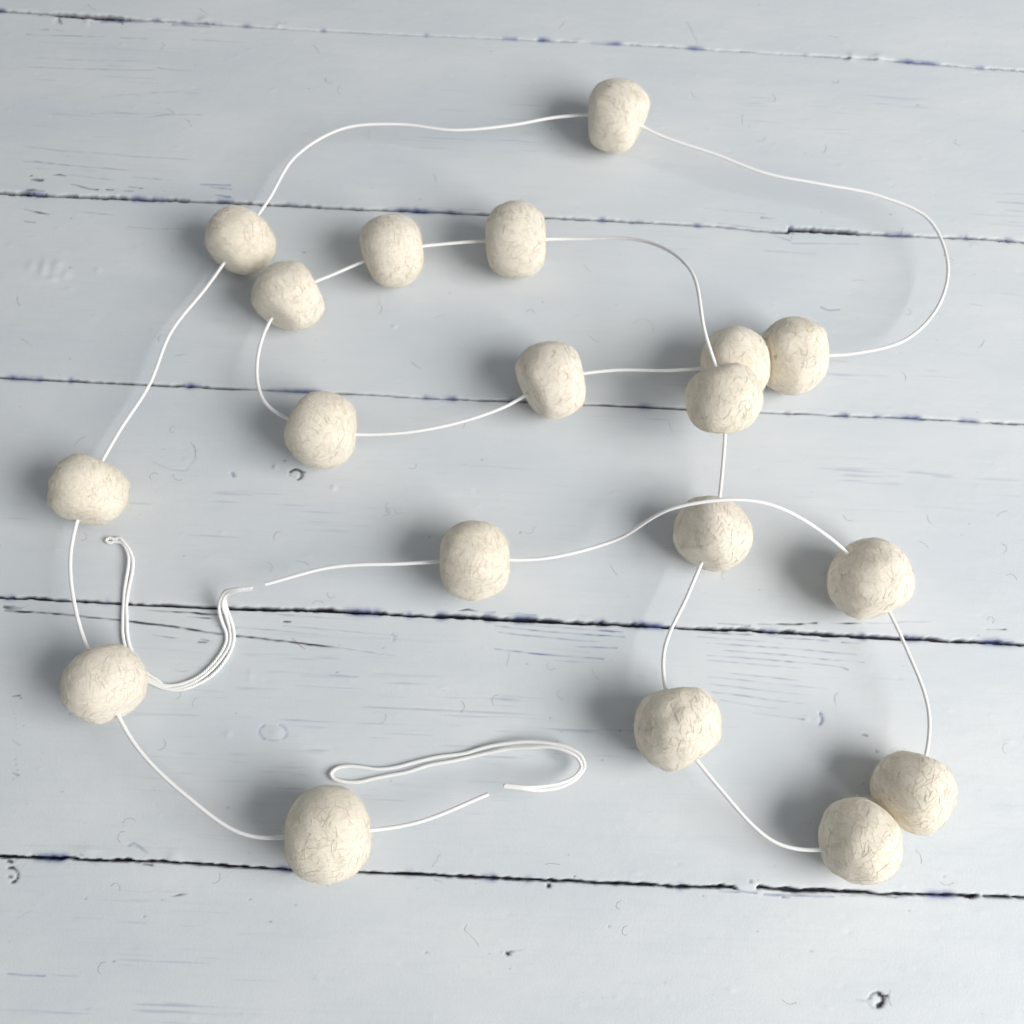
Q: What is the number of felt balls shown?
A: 19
